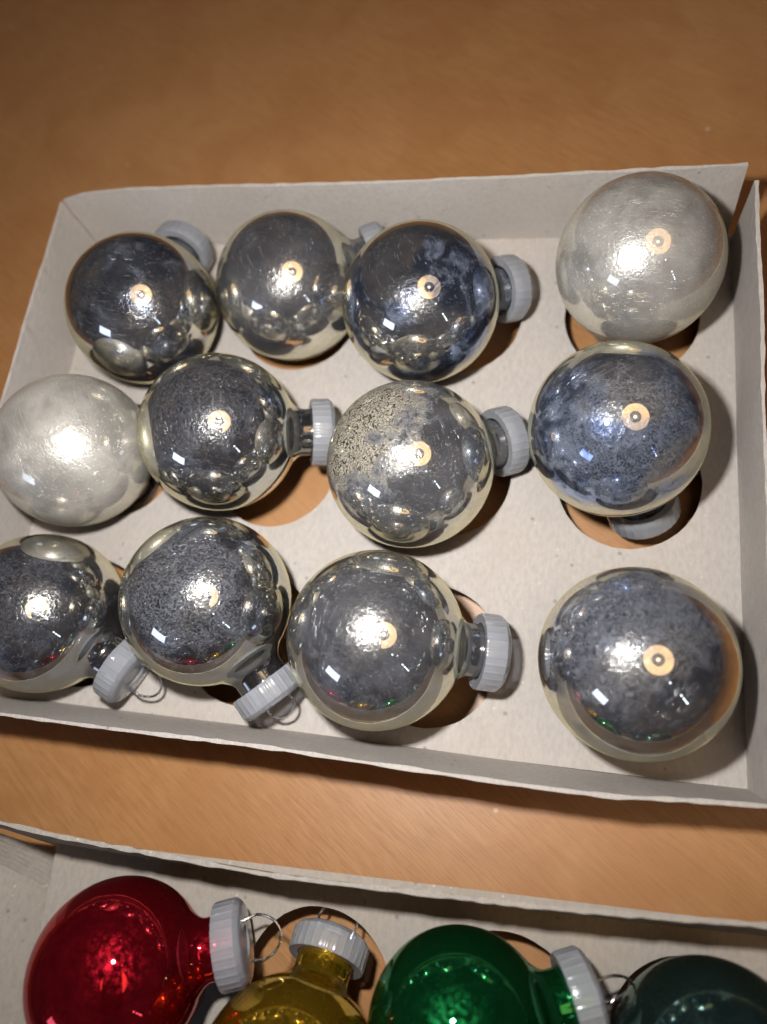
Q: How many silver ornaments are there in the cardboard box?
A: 12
